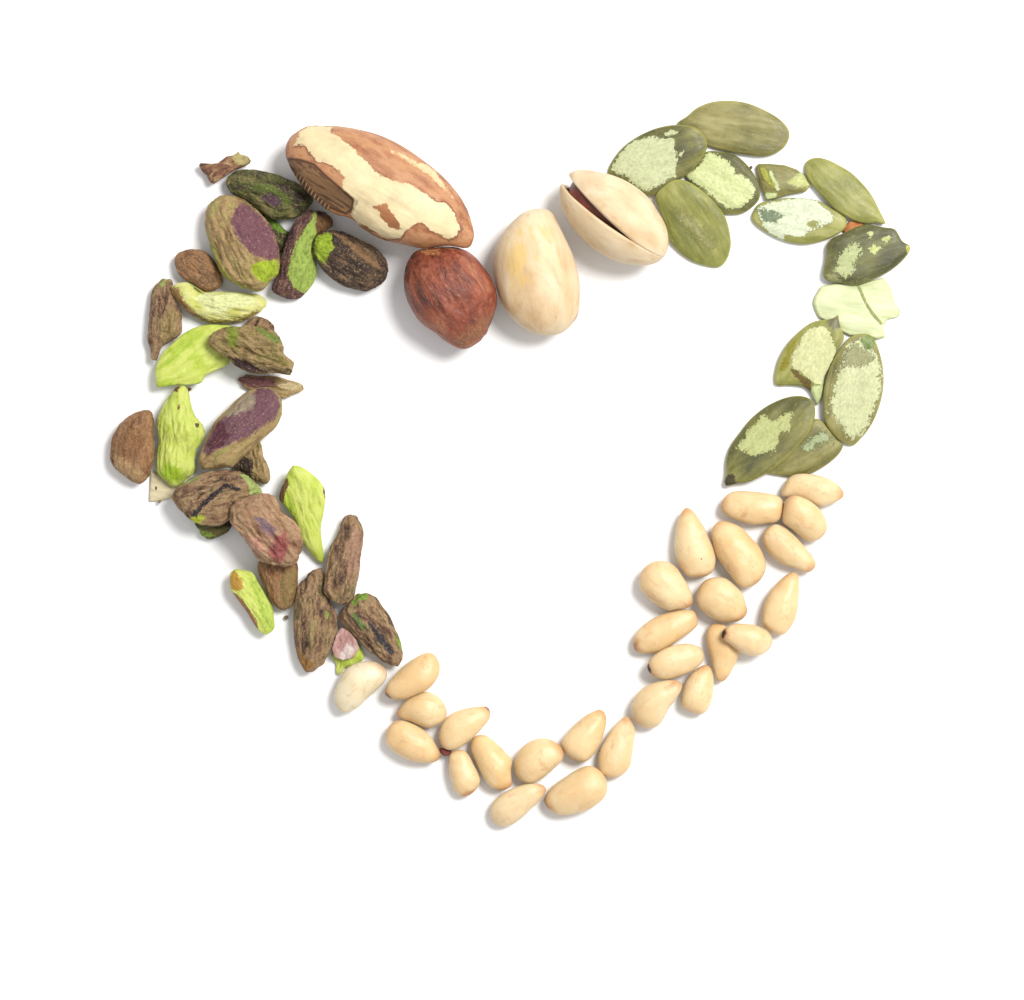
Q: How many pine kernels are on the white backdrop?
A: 27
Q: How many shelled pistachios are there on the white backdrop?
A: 26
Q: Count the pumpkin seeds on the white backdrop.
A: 13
